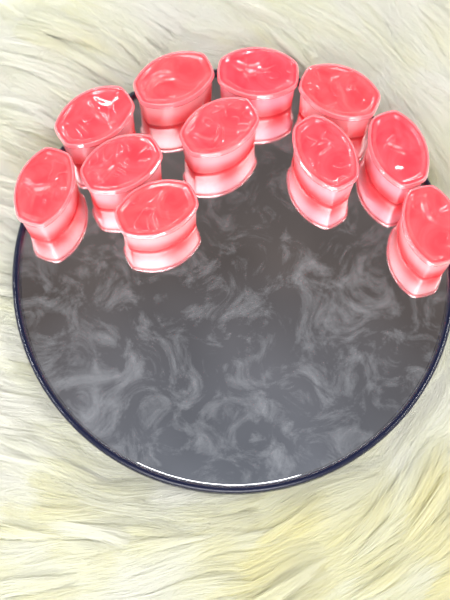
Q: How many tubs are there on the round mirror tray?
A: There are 11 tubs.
